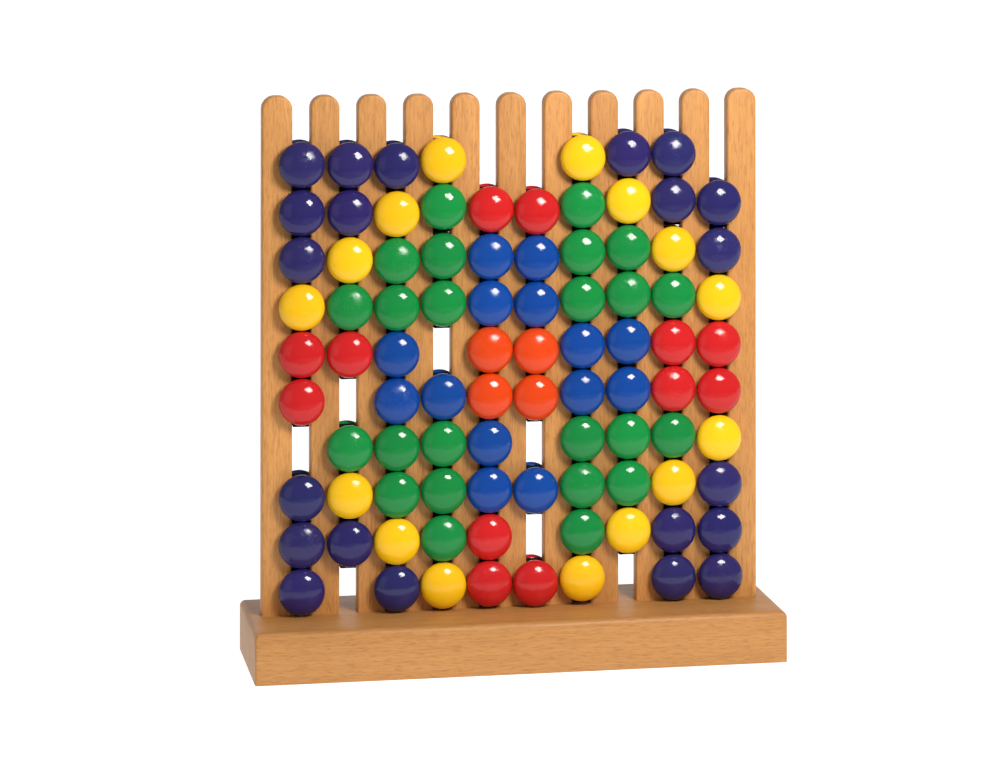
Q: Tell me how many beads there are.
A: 90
